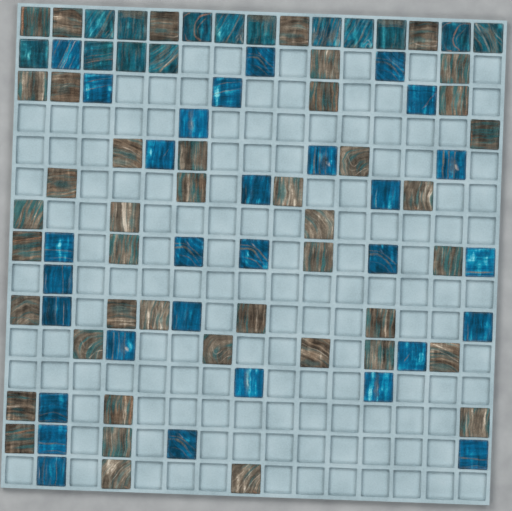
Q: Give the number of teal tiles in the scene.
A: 14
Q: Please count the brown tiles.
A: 43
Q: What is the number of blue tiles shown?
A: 30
